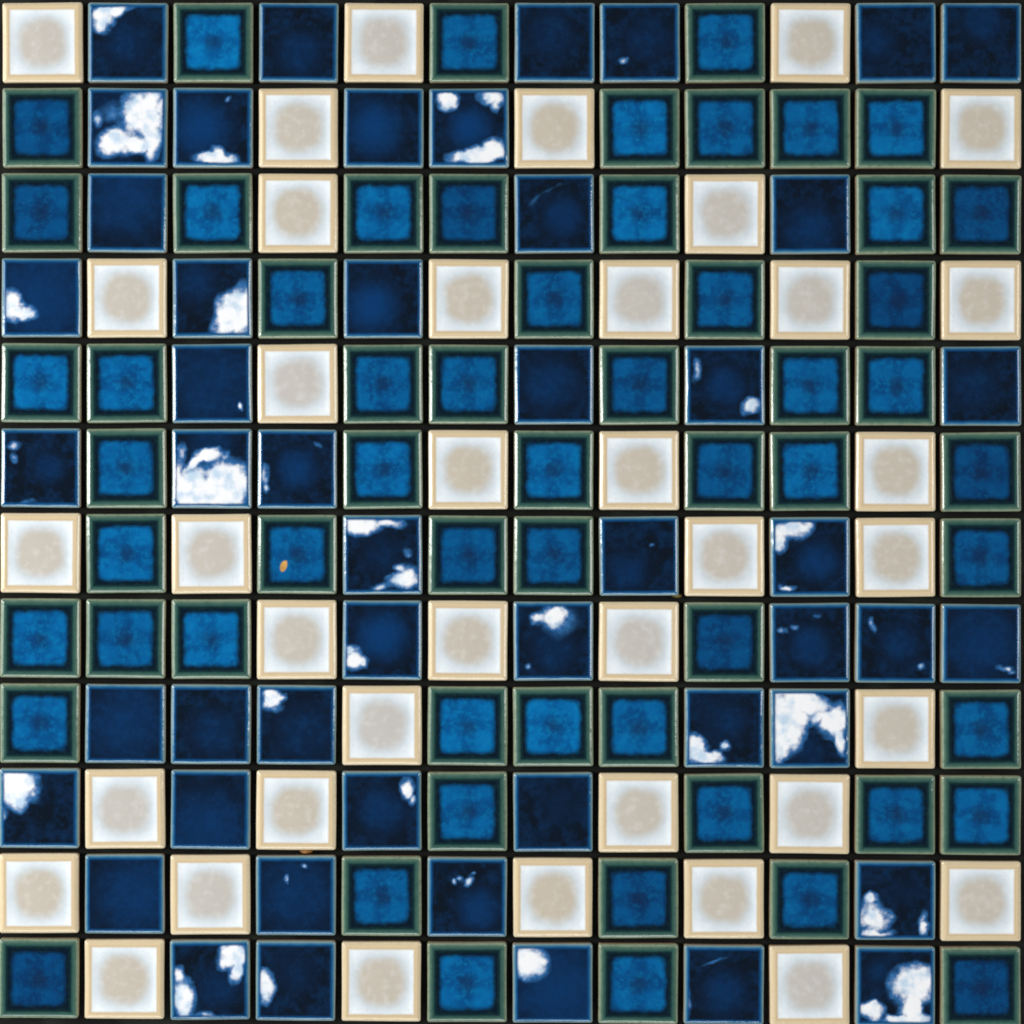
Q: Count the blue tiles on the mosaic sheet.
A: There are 57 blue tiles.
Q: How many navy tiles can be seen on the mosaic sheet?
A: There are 49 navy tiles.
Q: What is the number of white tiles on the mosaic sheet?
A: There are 38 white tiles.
